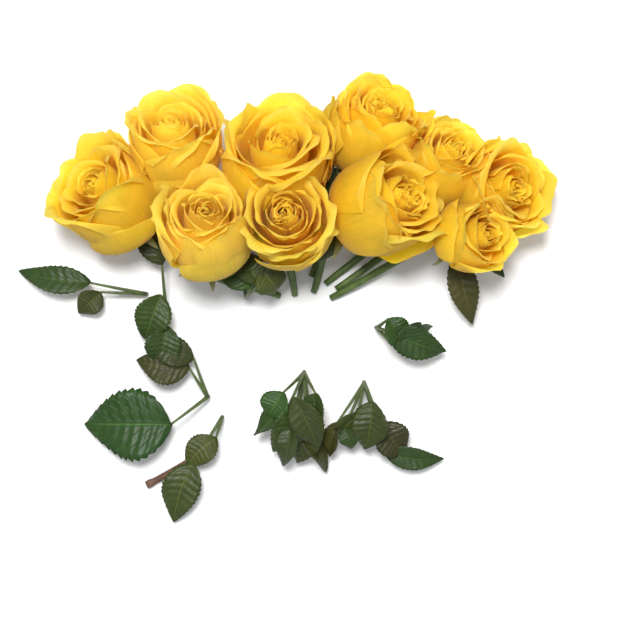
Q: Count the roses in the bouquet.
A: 10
